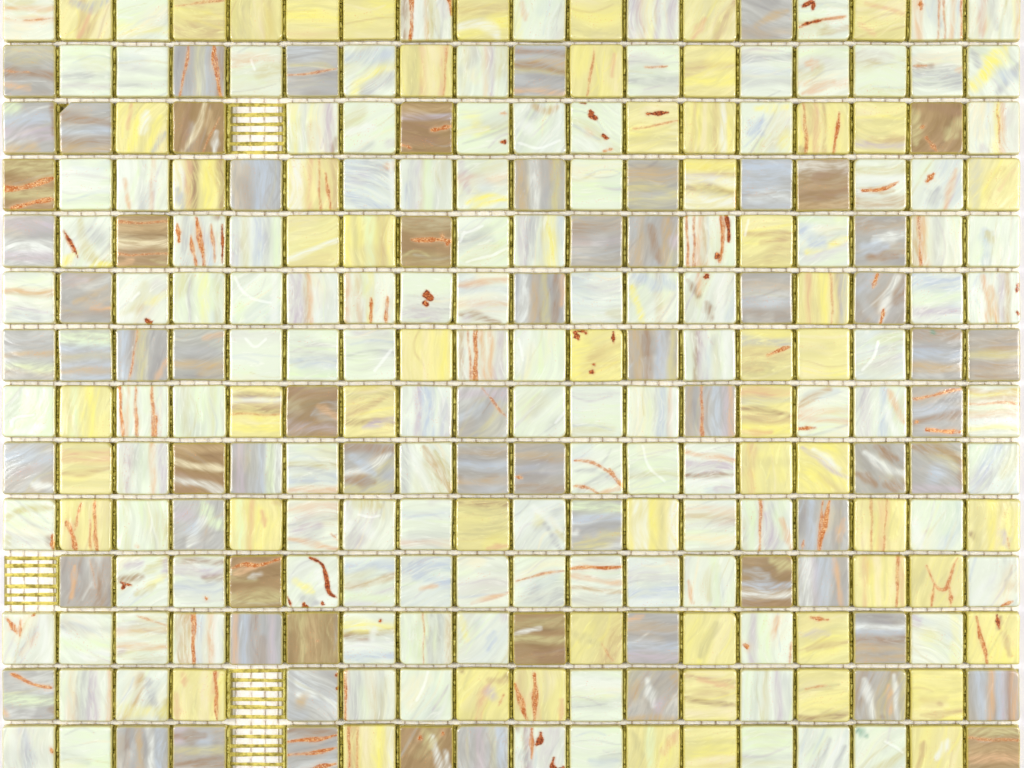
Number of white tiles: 122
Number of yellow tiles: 58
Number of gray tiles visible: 53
